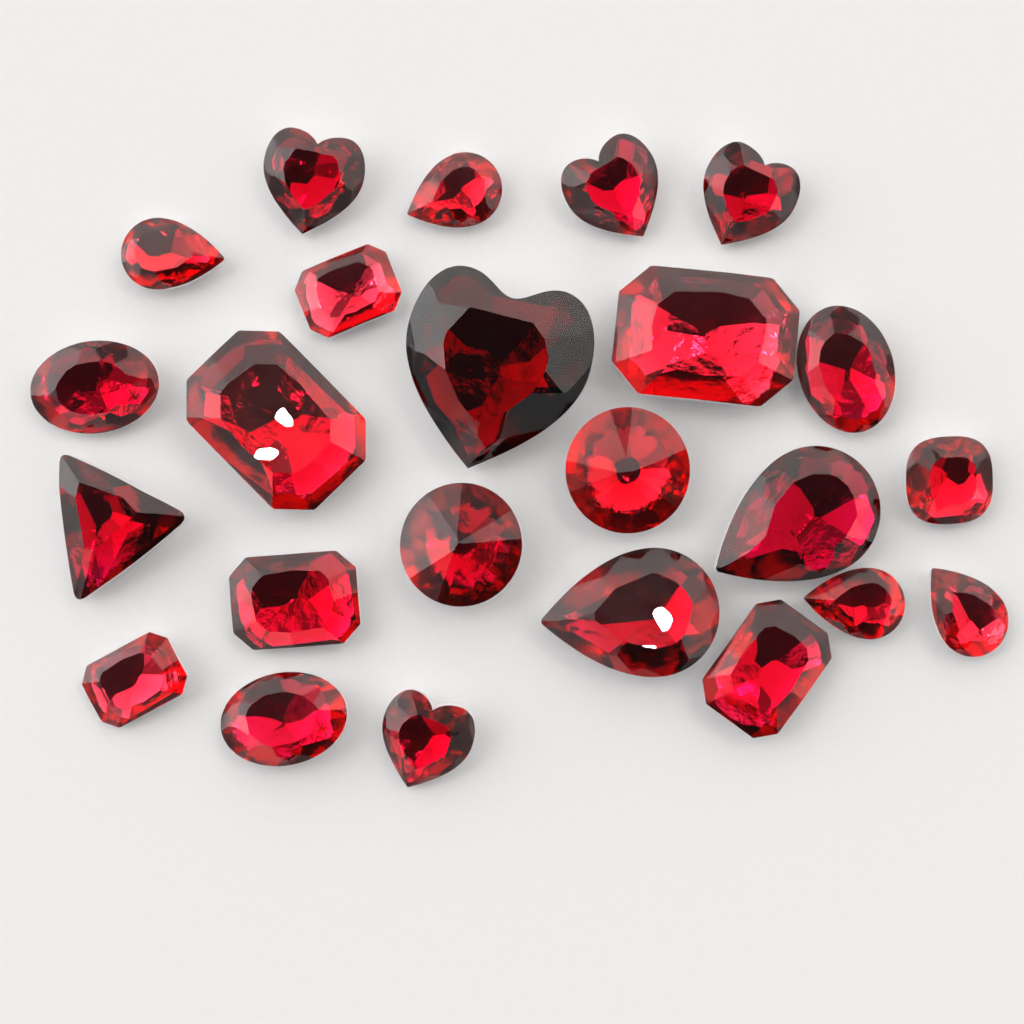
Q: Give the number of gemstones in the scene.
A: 24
